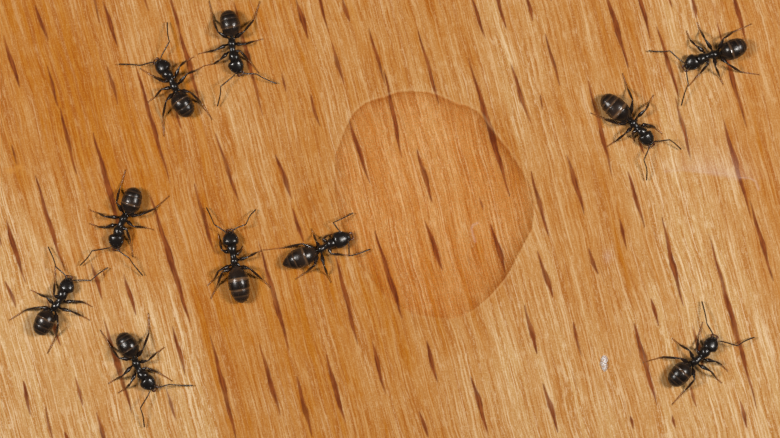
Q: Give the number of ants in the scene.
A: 10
